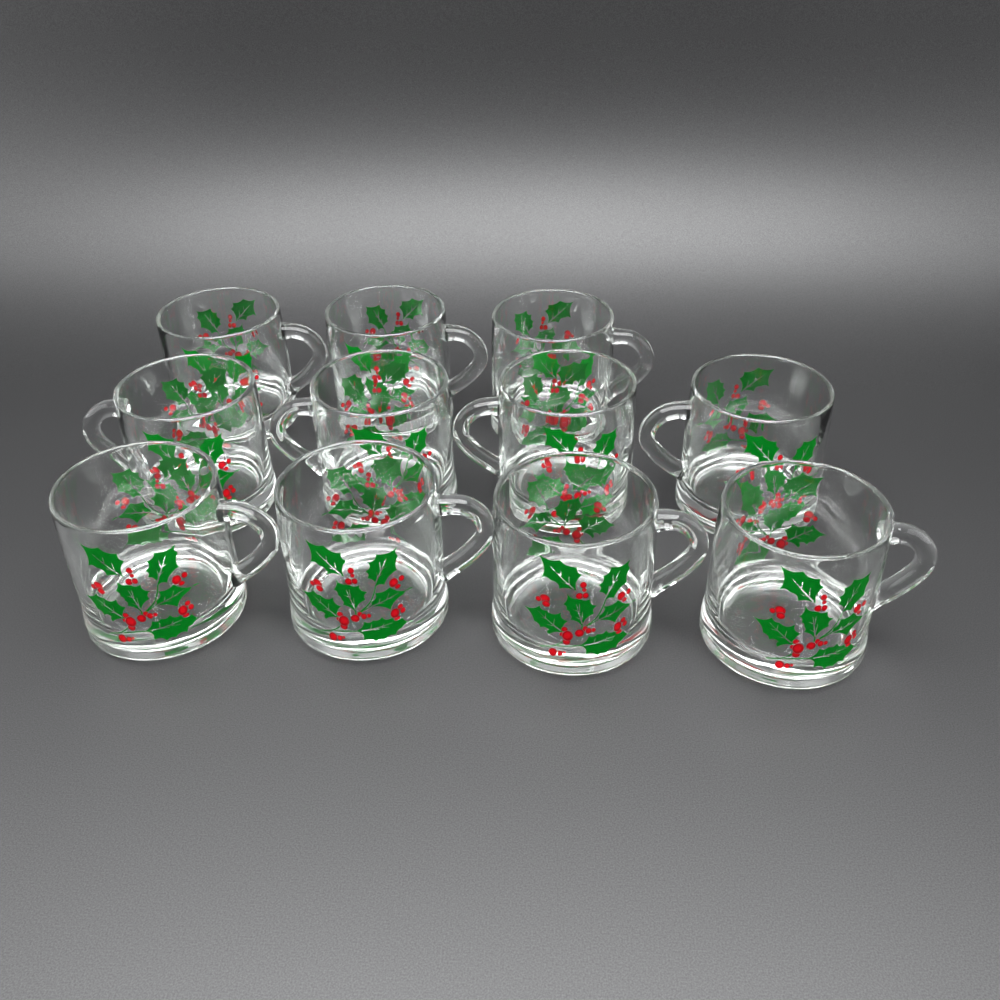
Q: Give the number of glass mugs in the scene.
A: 11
